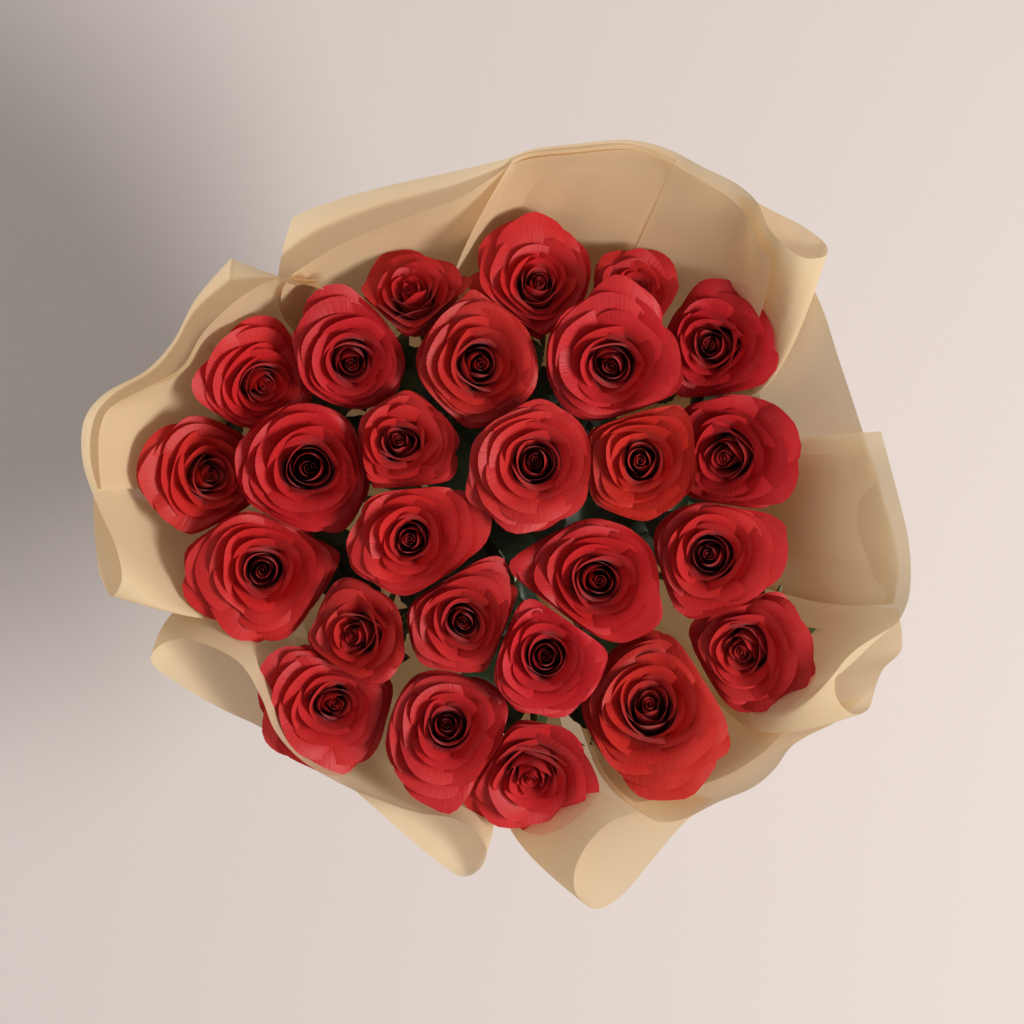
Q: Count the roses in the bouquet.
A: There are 26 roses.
